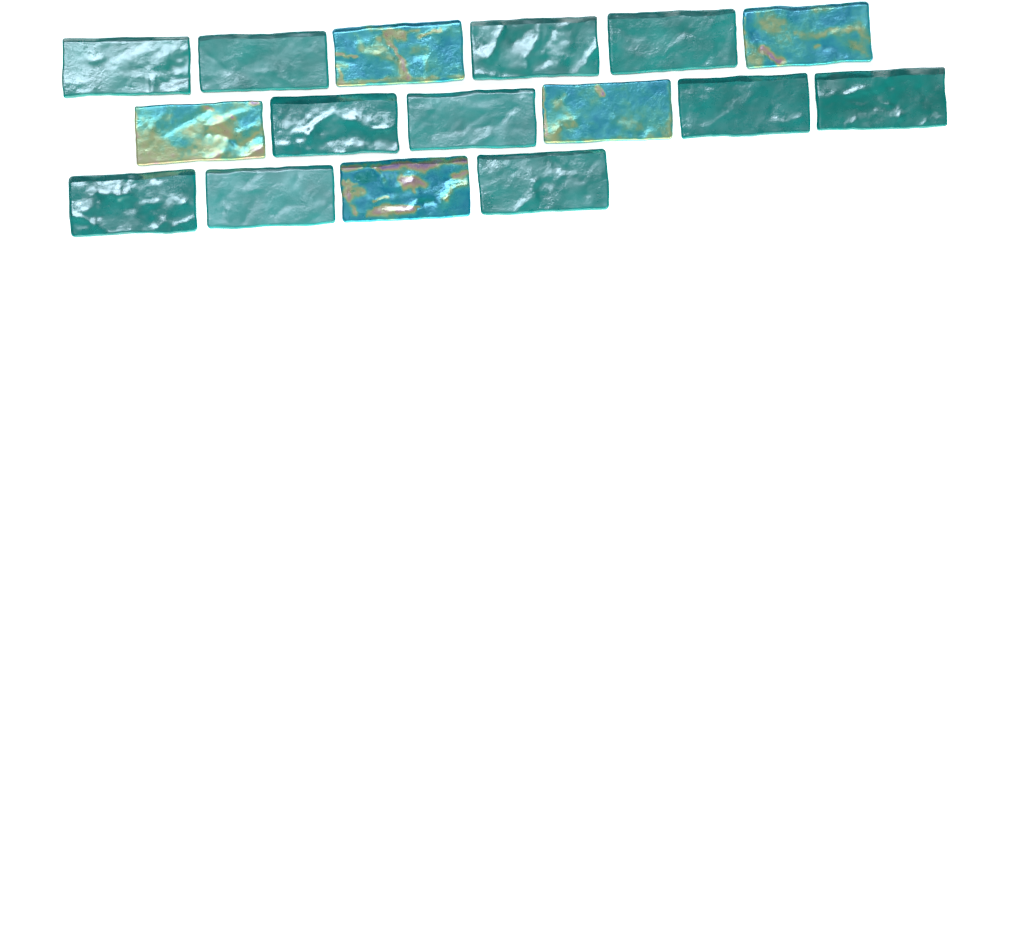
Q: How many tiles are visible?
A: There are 16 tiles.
